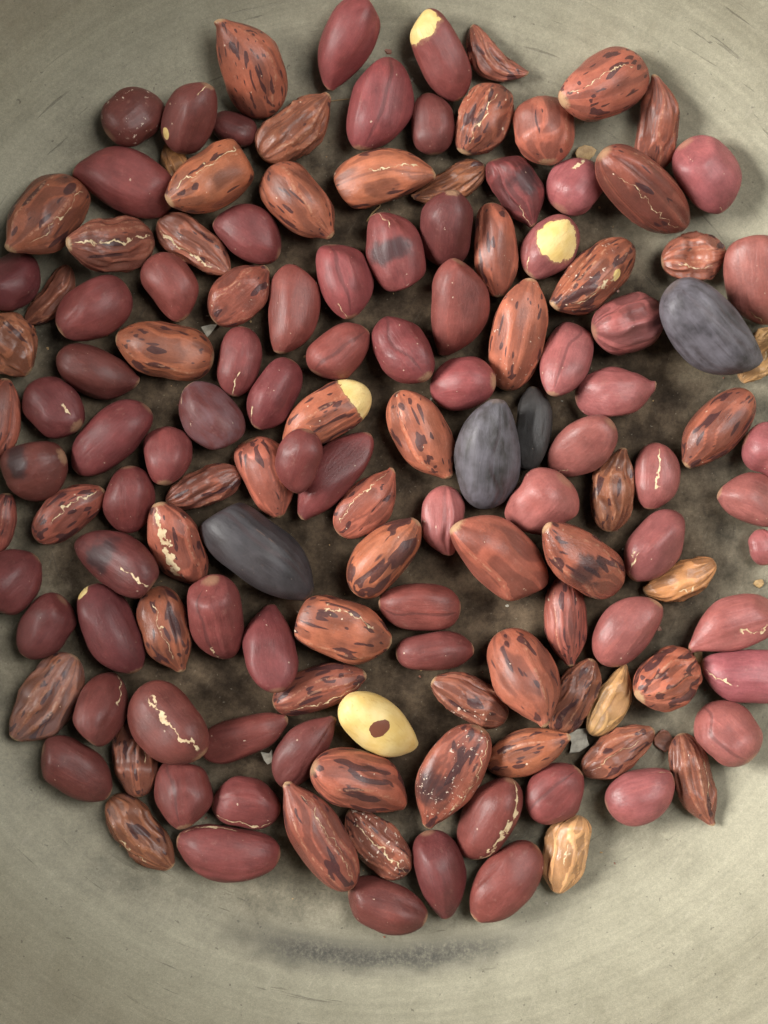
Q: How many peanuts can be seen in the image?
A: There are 138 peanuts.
